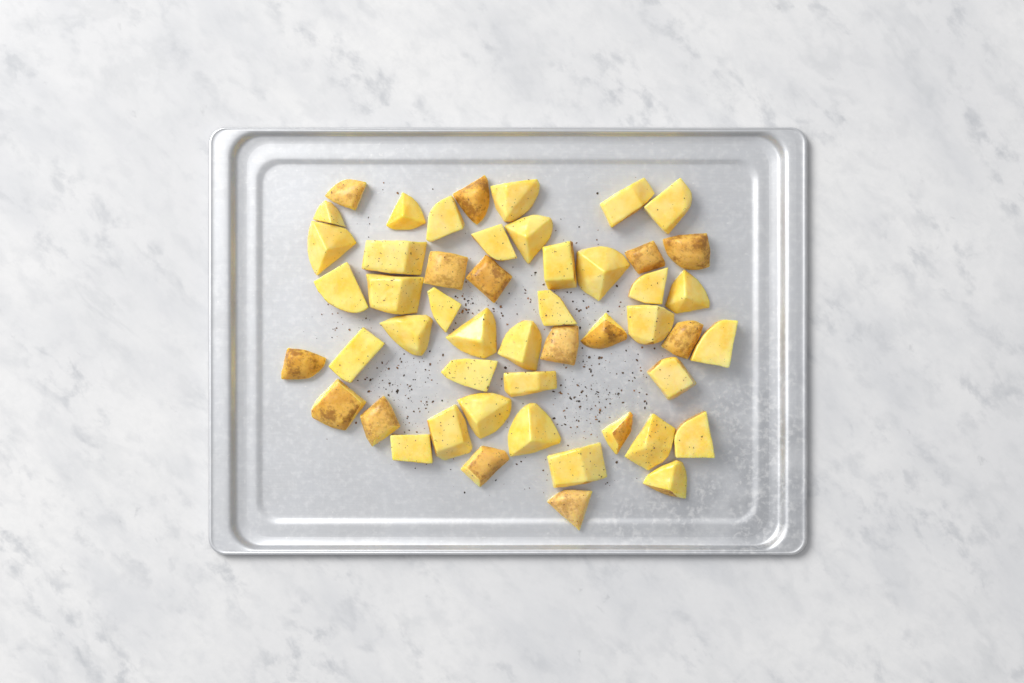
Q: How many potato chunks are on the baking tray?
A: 50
